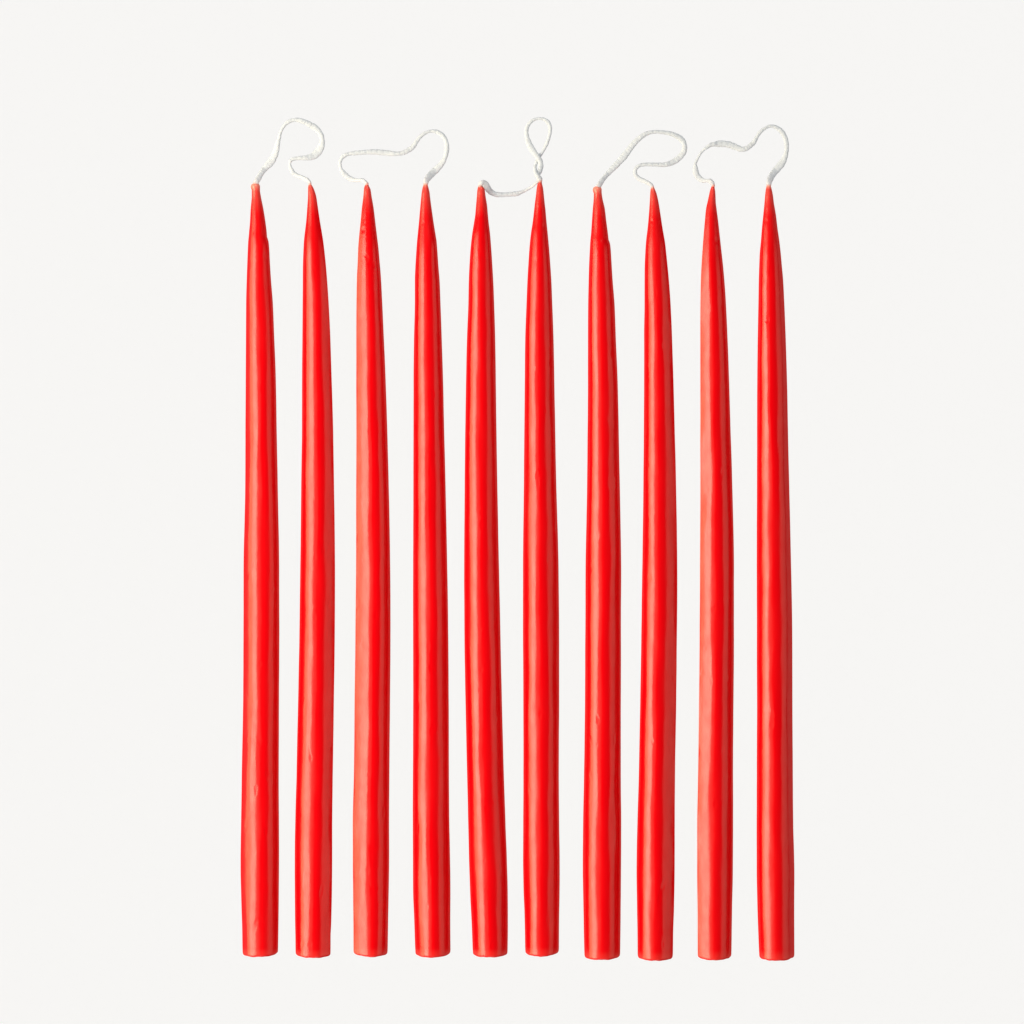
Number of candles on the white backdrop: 10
